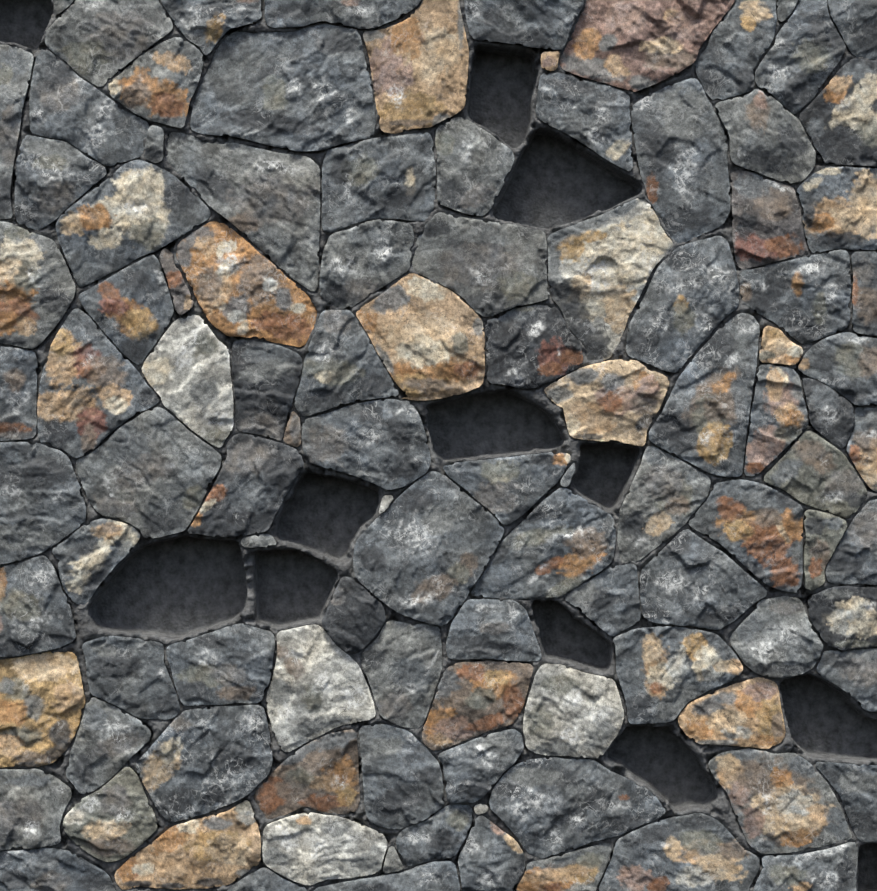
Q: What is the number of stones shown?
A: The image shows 108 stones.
